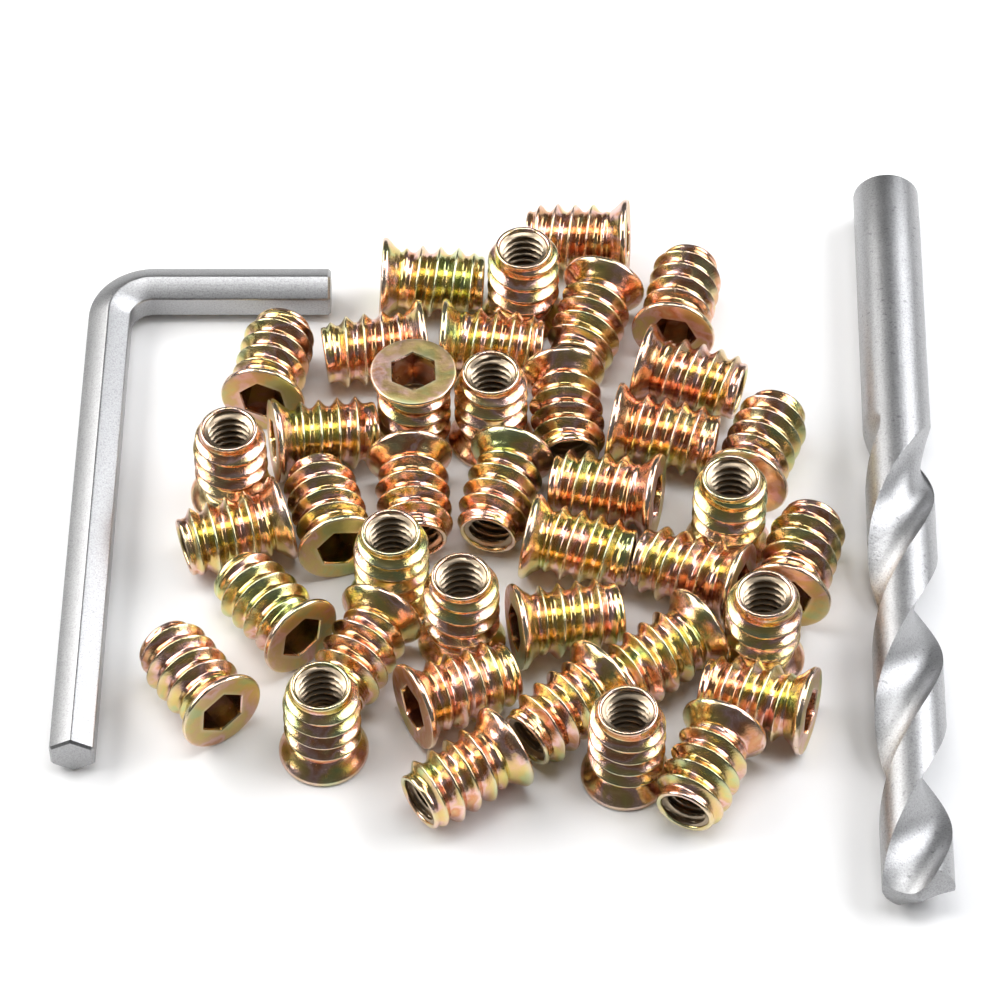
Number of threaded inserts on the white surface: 40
